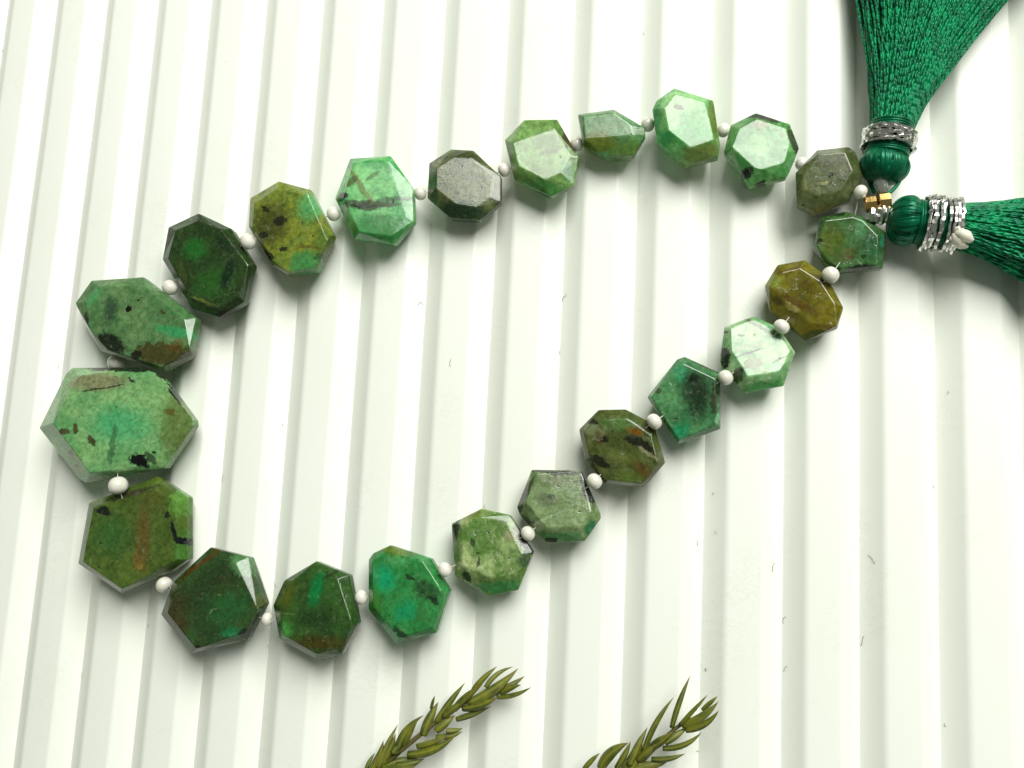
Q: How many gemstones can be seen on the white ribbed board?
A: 22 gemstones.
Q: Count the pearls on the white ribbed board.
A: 22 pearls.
